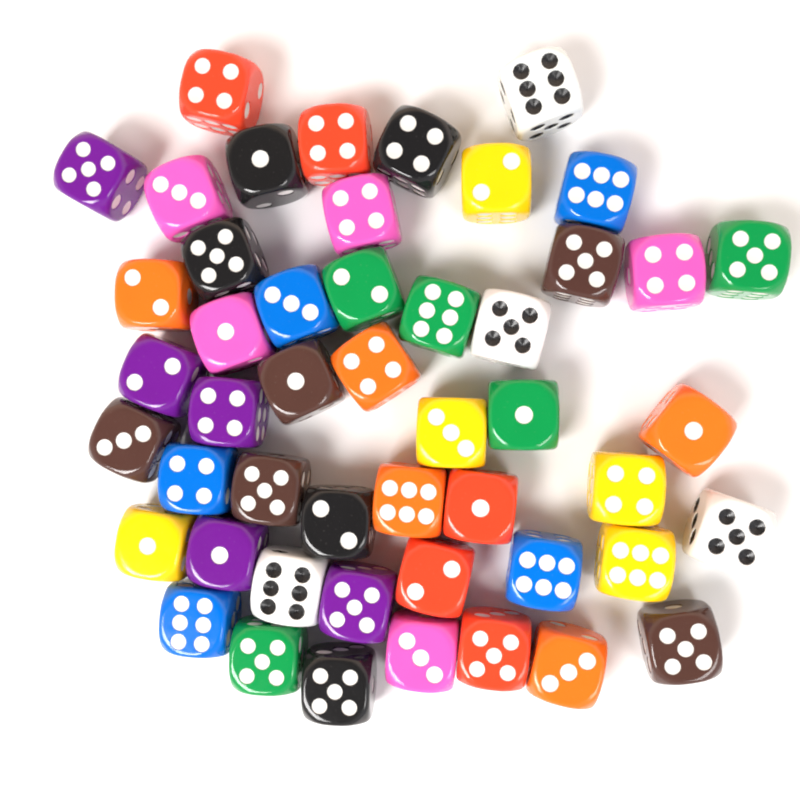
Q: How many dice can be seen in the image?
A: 49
